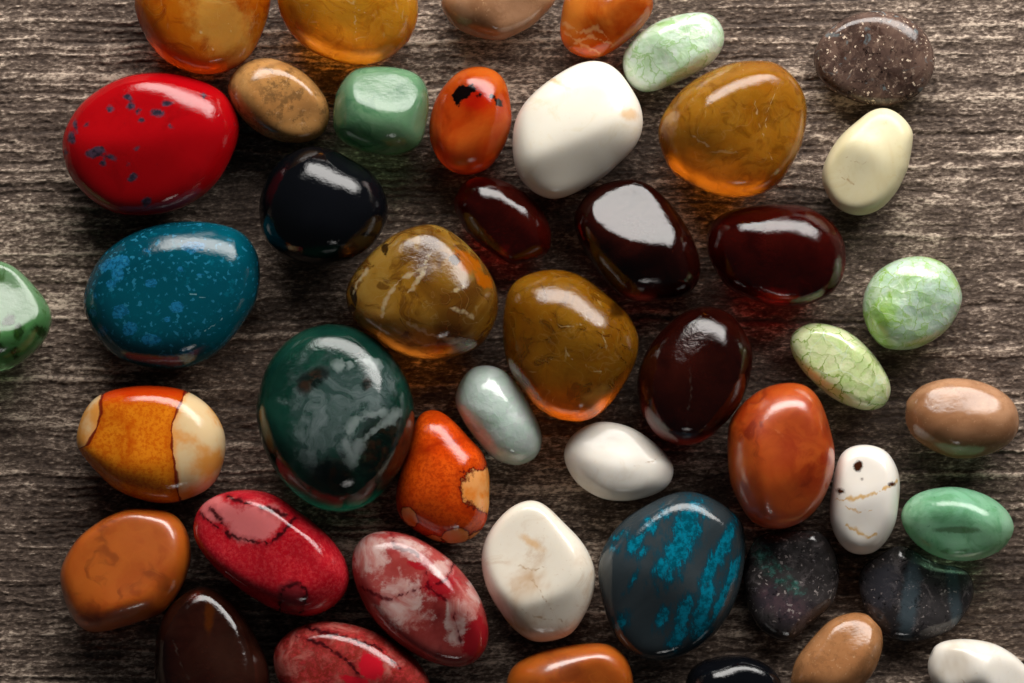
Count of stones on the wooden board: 46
